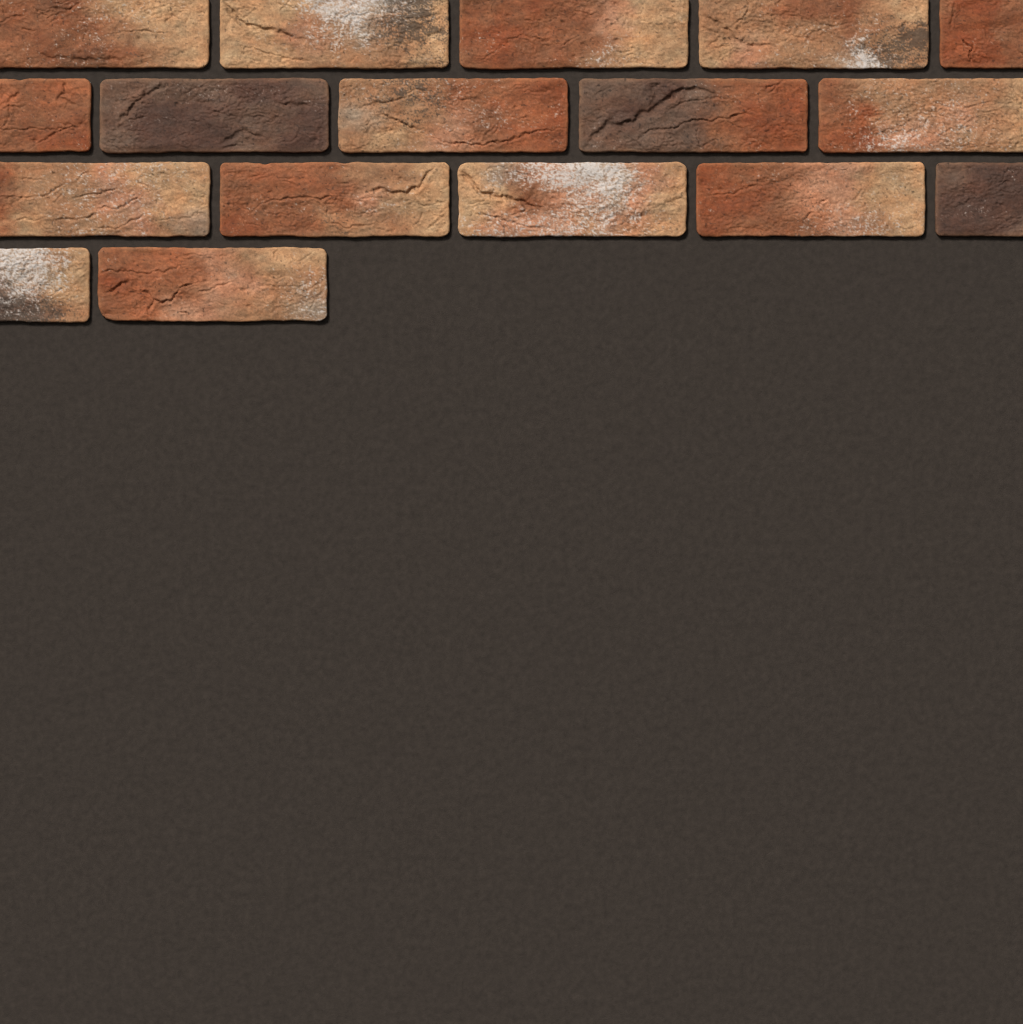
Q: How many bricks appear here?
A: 17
